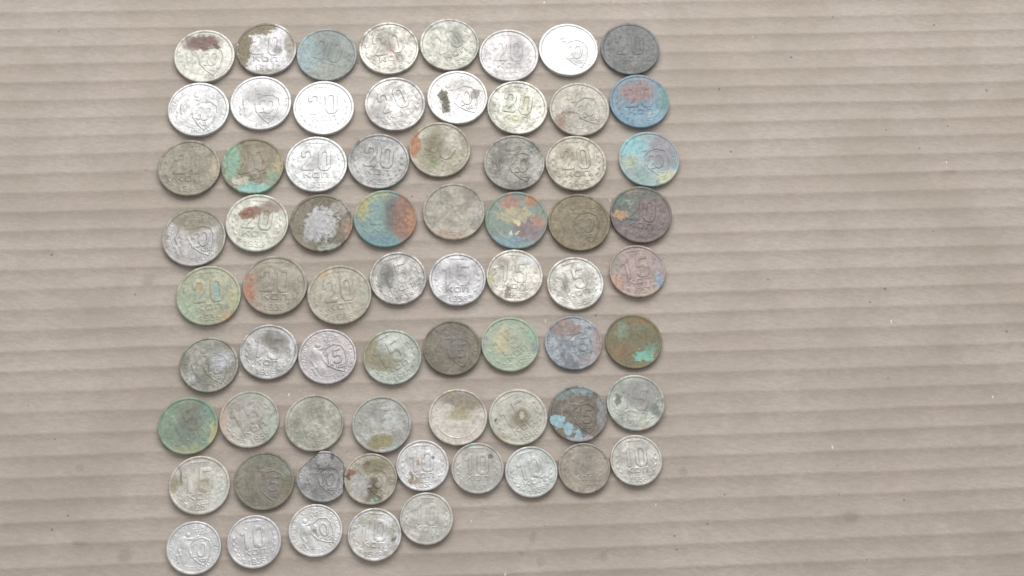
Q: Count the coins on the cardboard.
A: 70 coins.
